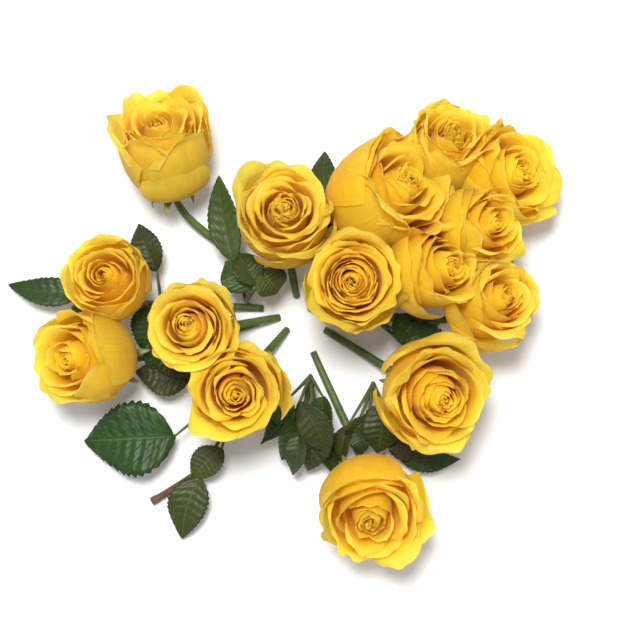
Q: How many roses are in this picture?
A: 15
